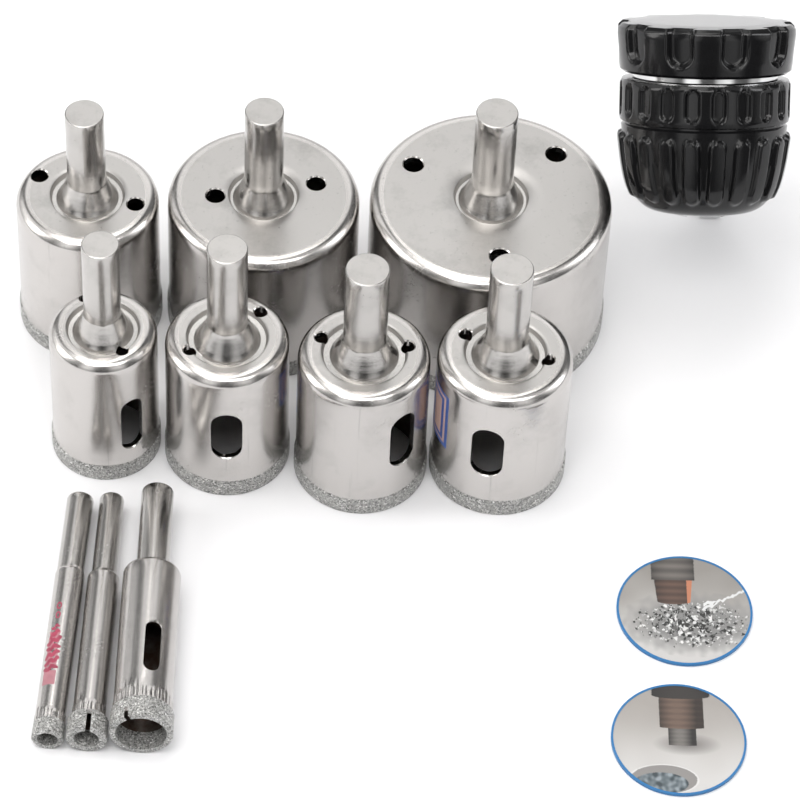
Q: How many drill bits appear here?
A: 10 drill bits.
